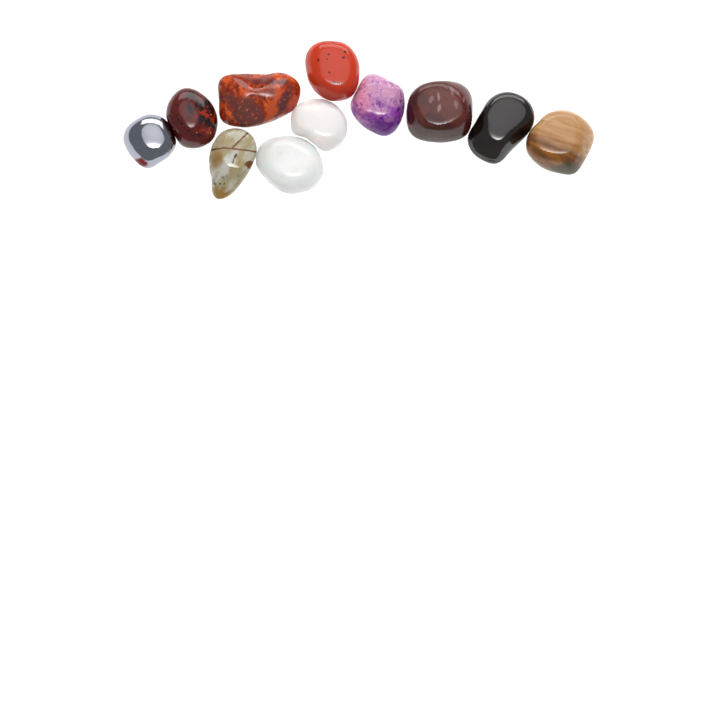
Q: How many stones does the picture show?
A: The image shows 11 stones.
